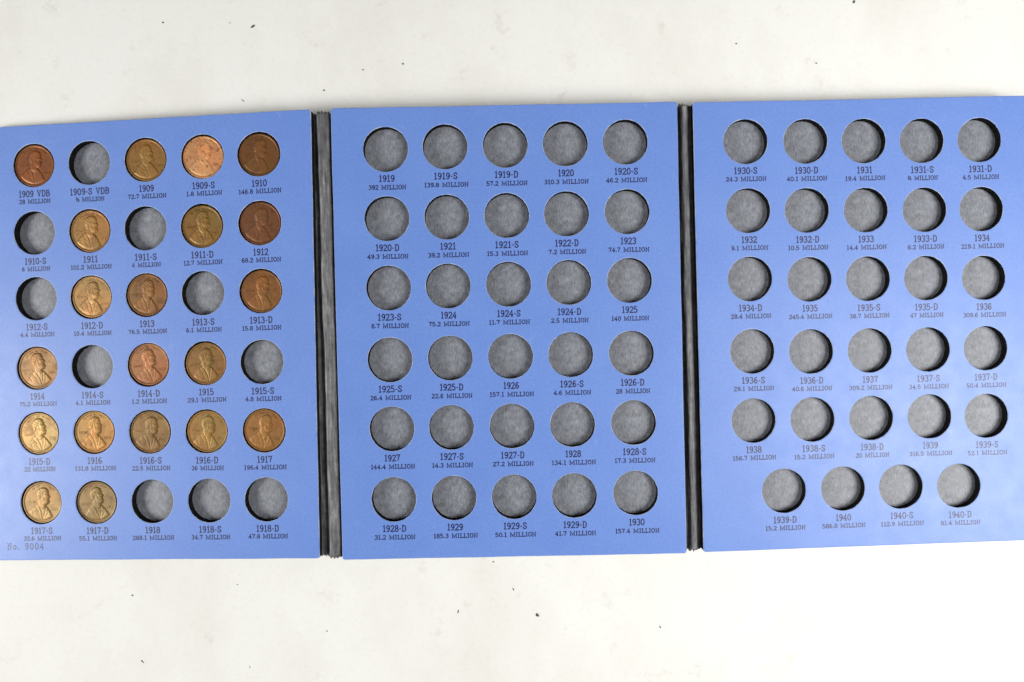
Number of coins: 20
